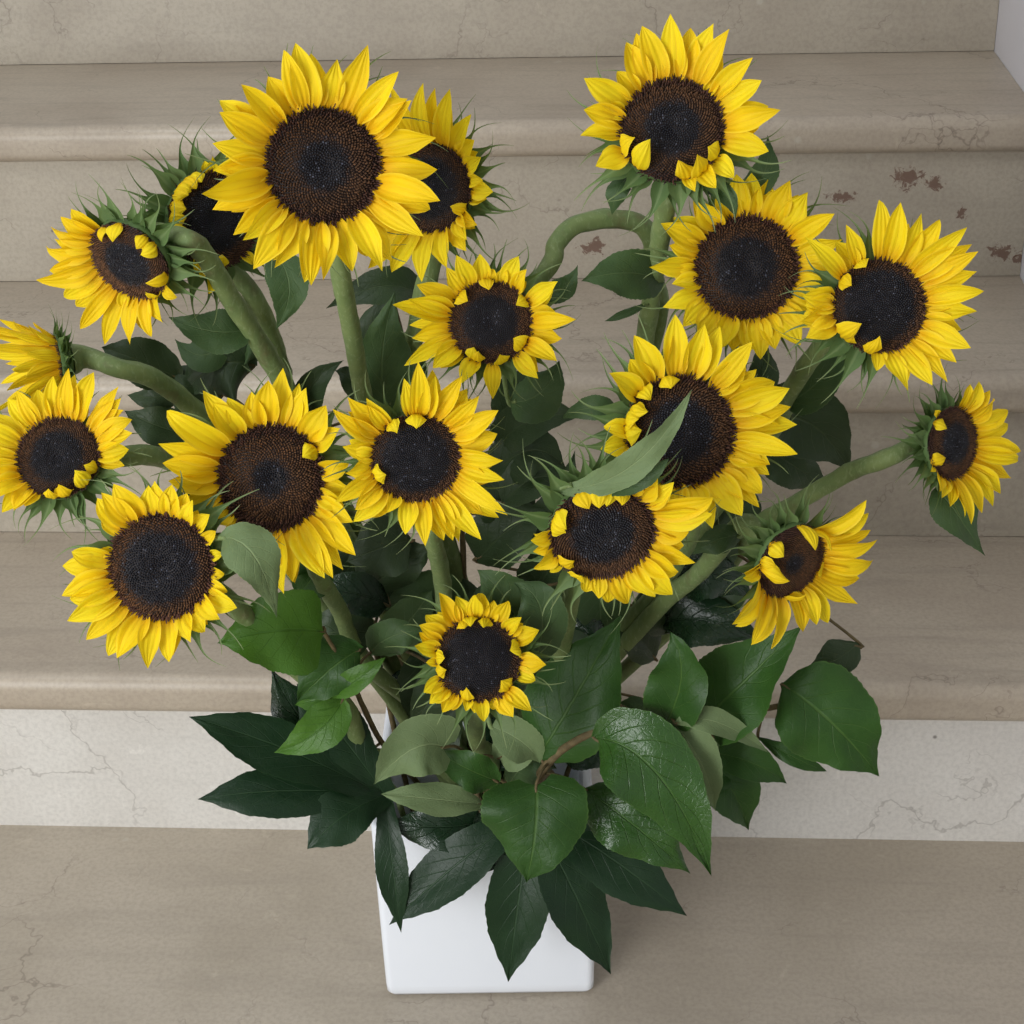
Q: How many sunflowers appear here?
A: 18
